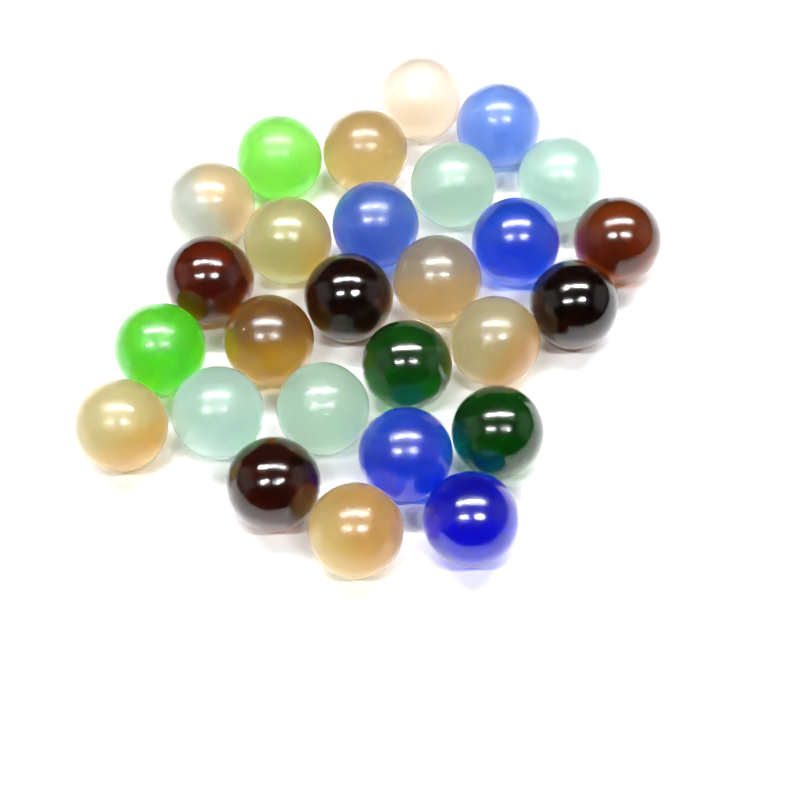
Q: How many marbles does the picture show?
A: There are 27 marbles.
